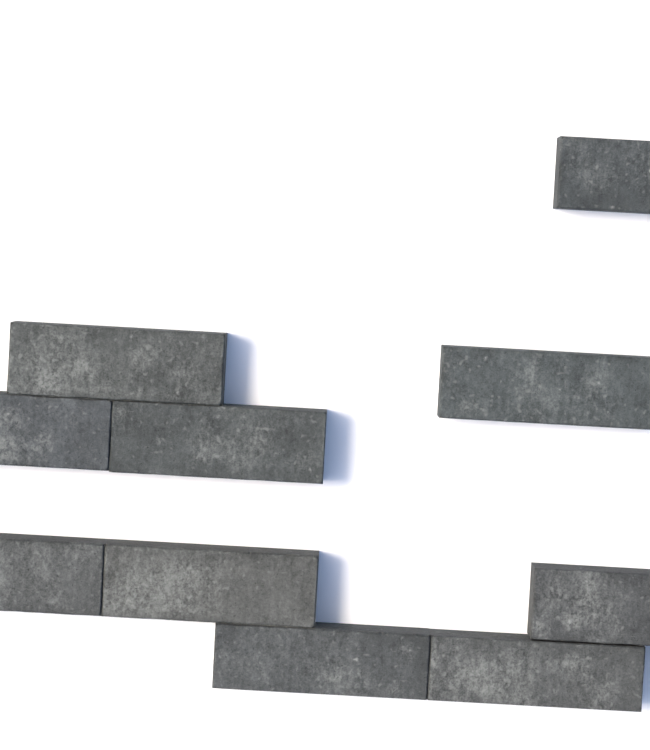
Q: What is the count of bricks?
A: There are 10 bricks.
